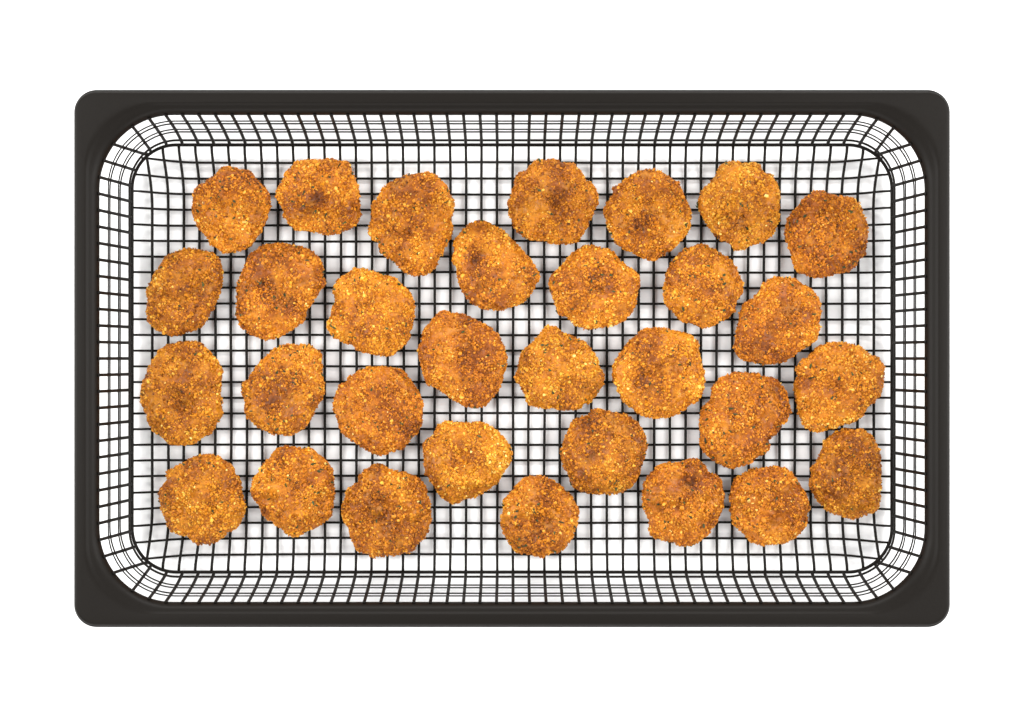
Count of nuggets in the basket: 31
